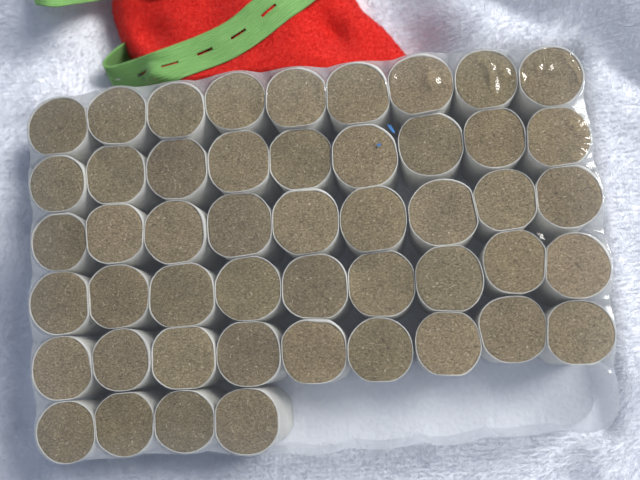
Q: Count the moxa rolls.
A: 49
